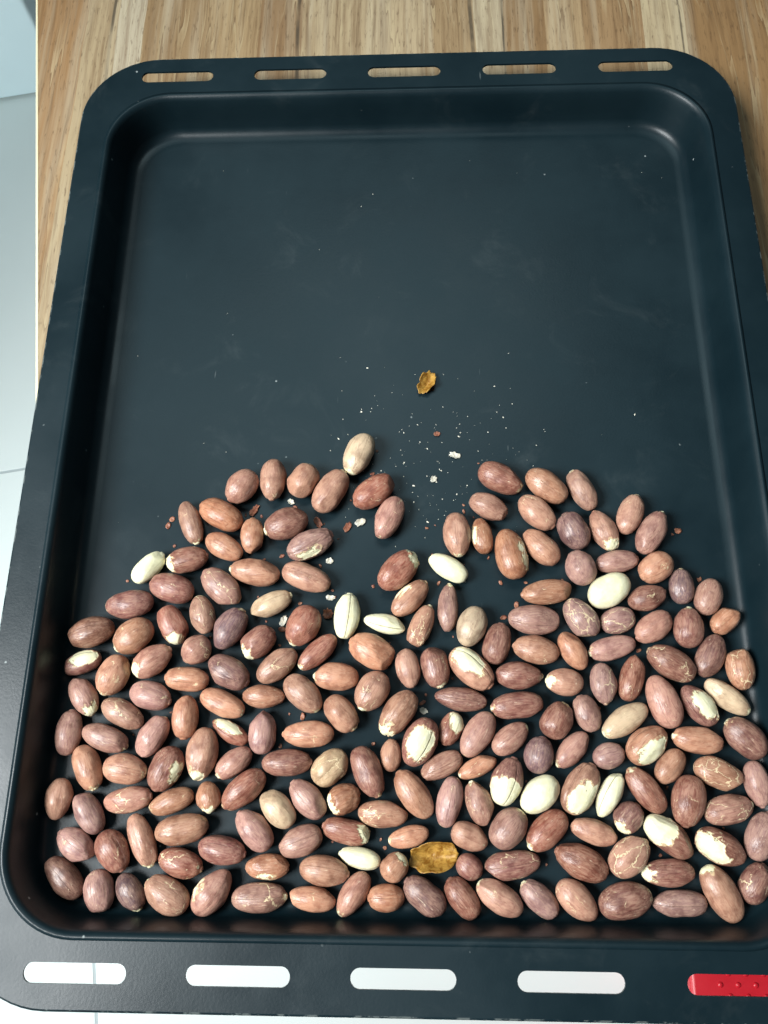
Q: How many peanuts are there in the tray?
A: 200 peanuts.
